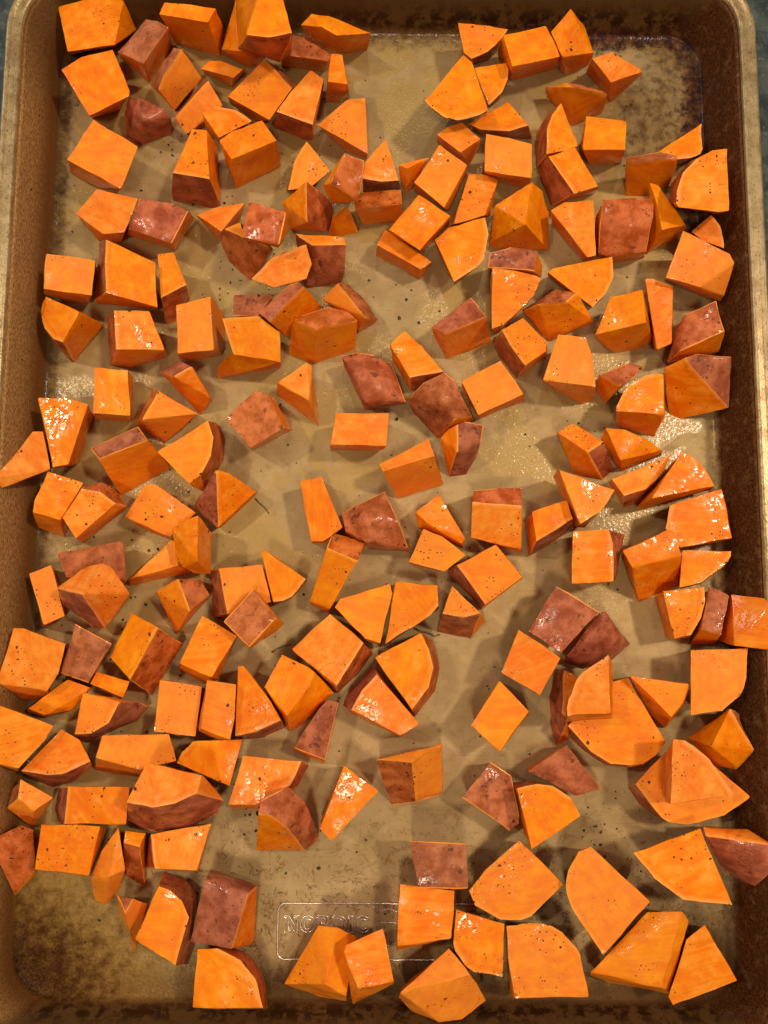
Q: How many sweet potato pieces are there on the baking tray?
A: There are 200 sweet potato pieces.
